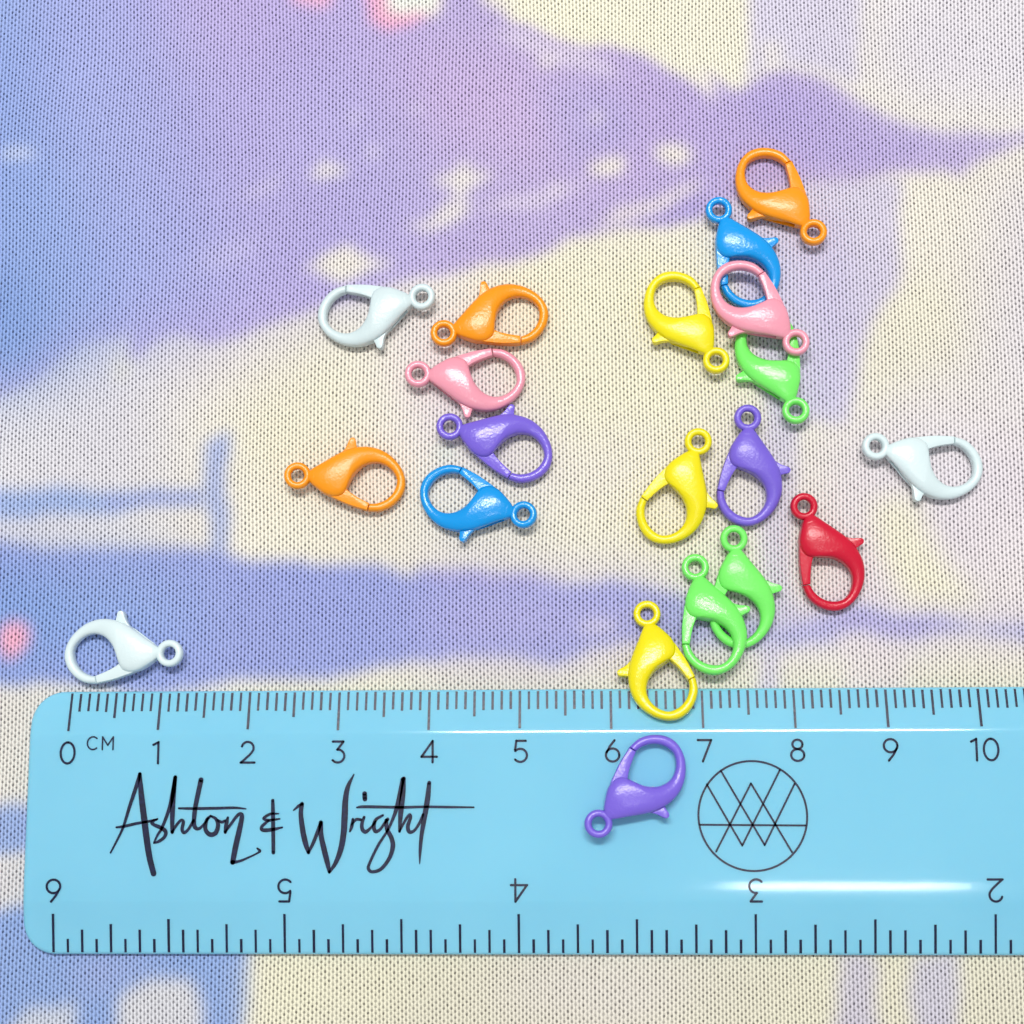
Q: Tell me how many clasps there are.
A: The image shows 20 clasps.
